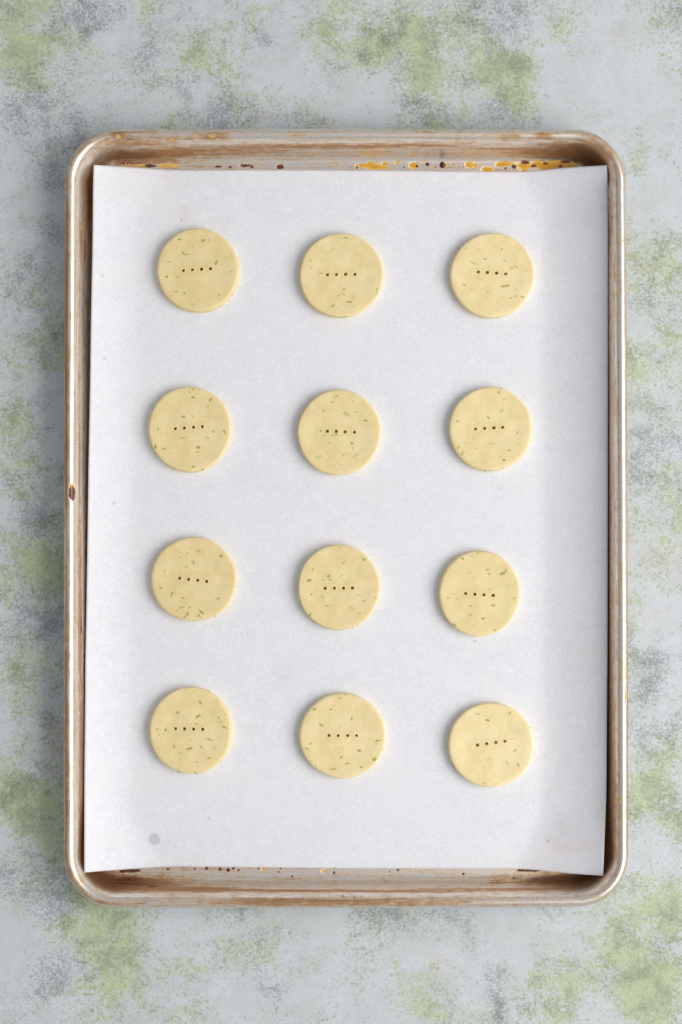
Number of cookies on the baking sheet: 12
